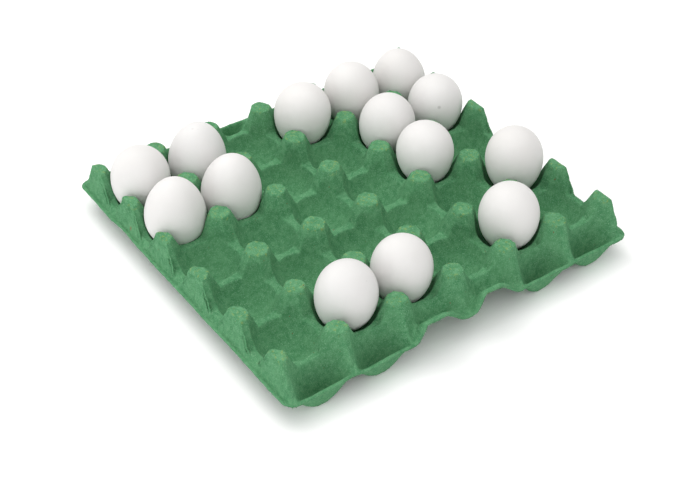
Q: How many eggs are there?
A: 14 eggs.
